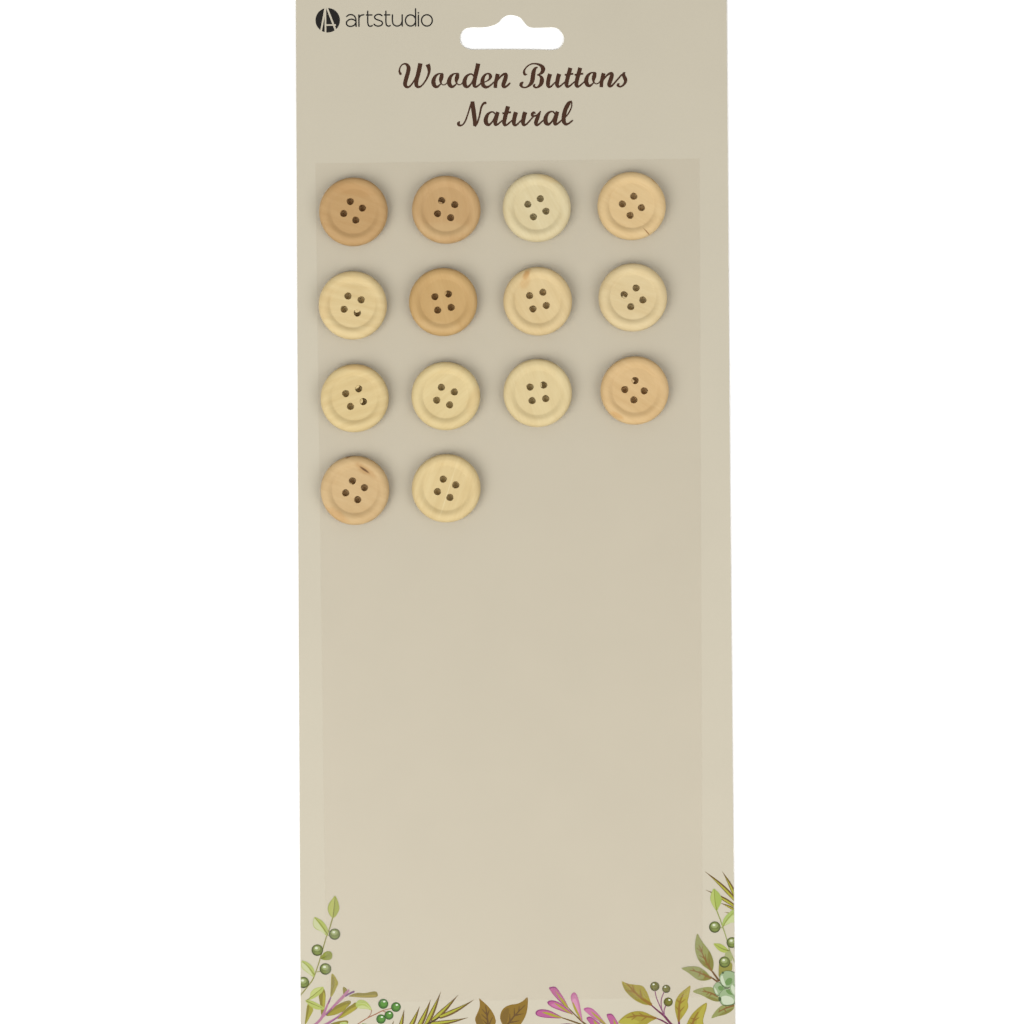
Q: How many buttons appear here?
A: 14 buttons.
